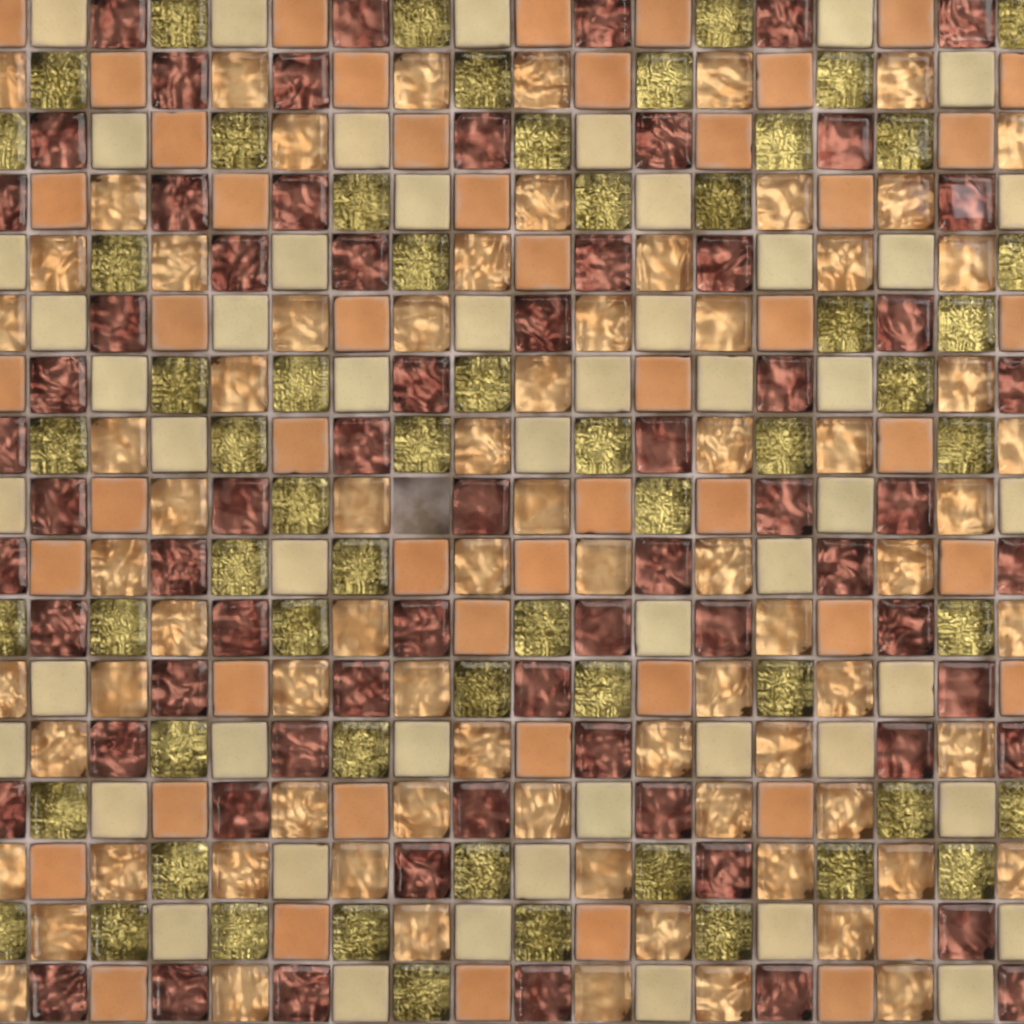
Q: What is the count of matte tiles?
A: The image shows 101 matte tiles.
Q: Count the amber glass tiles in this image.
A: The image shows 77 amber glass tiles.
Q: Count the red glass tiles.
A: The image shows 67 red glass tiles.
